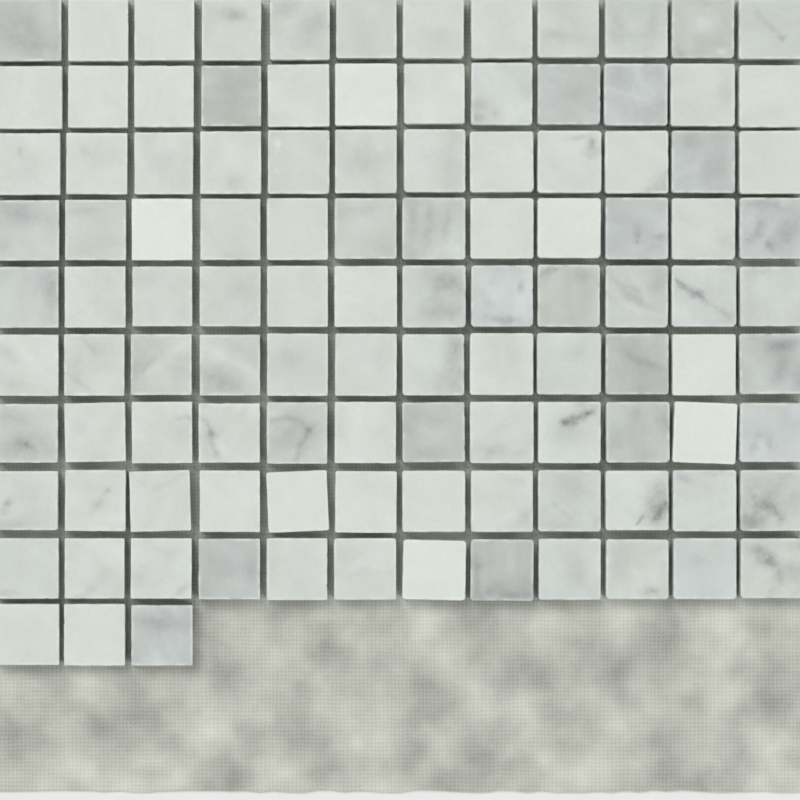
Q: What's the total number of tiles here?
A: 111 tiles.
